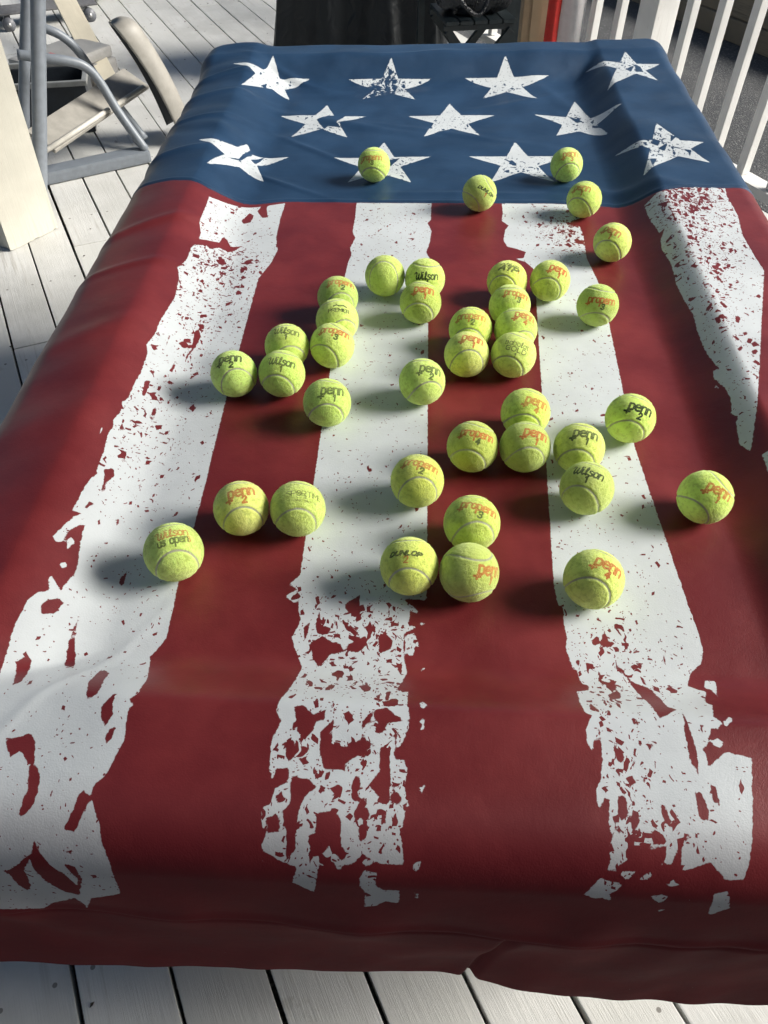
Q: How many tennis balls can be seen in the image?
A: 39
